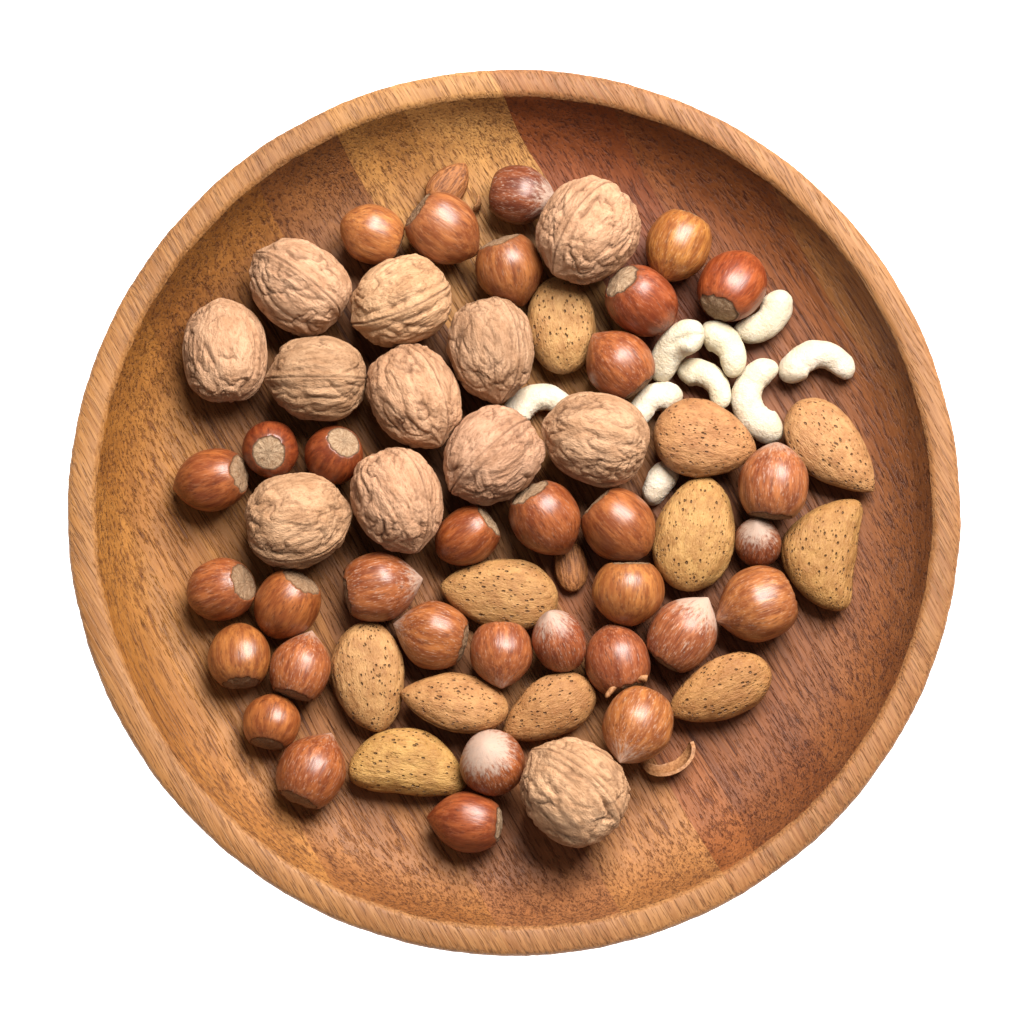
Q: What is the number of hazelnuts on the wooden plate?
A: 33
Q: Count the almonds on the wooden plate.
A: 13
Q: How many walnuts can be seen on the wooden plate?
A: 12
